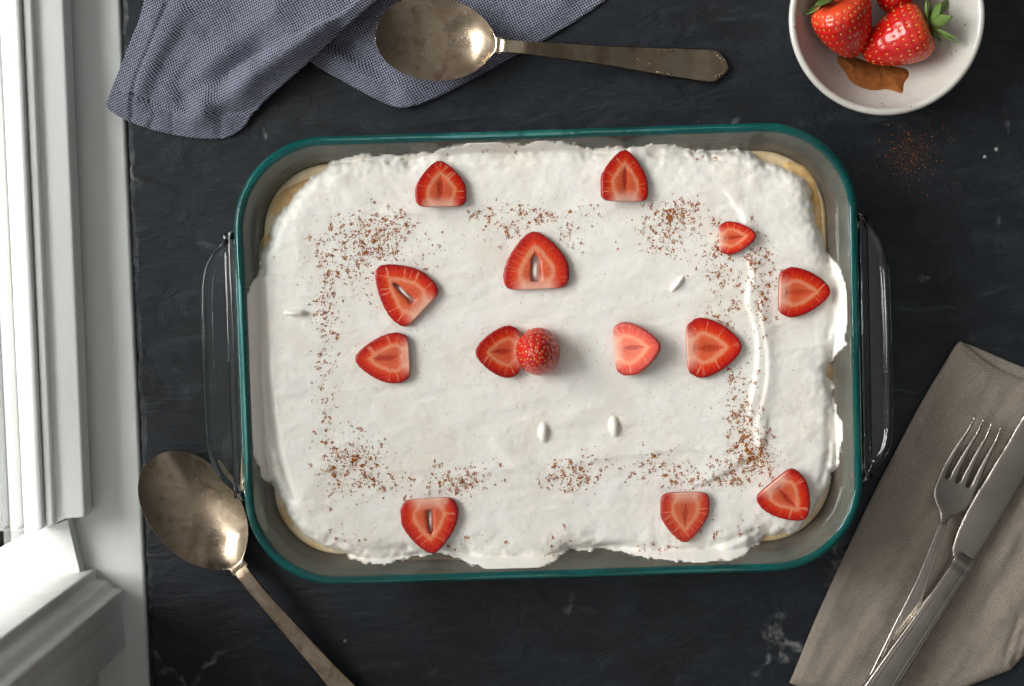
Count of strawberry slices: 13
